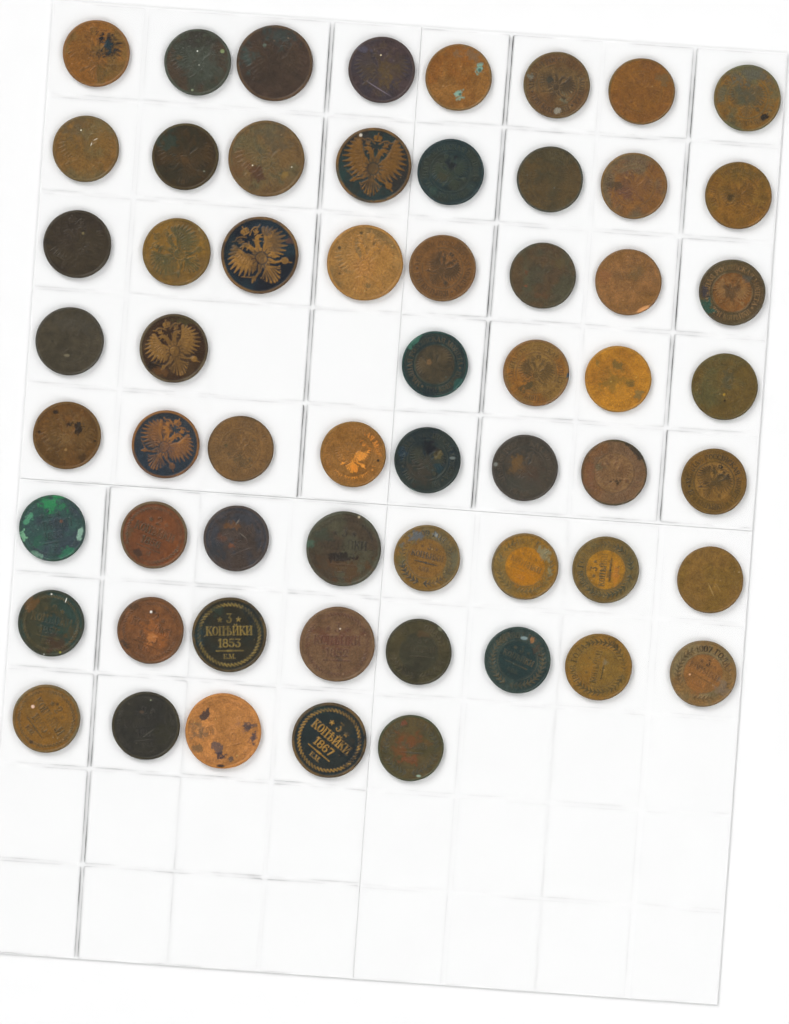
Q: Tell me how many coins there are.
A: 59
